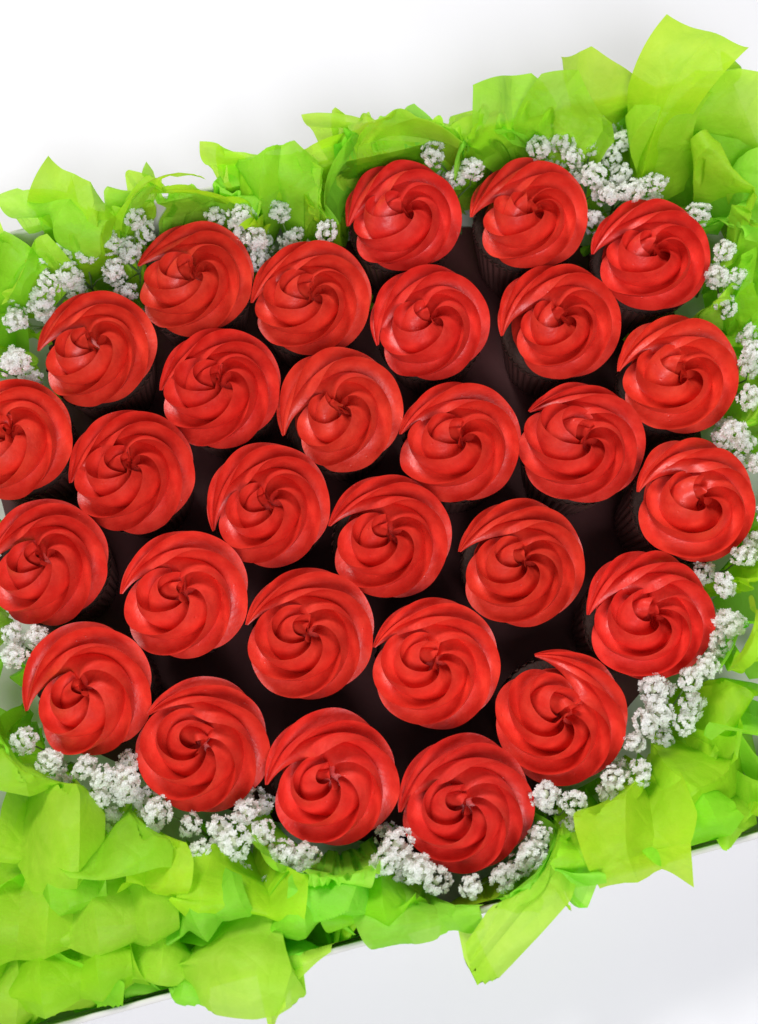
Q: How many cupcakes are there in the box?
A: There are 29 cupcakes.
